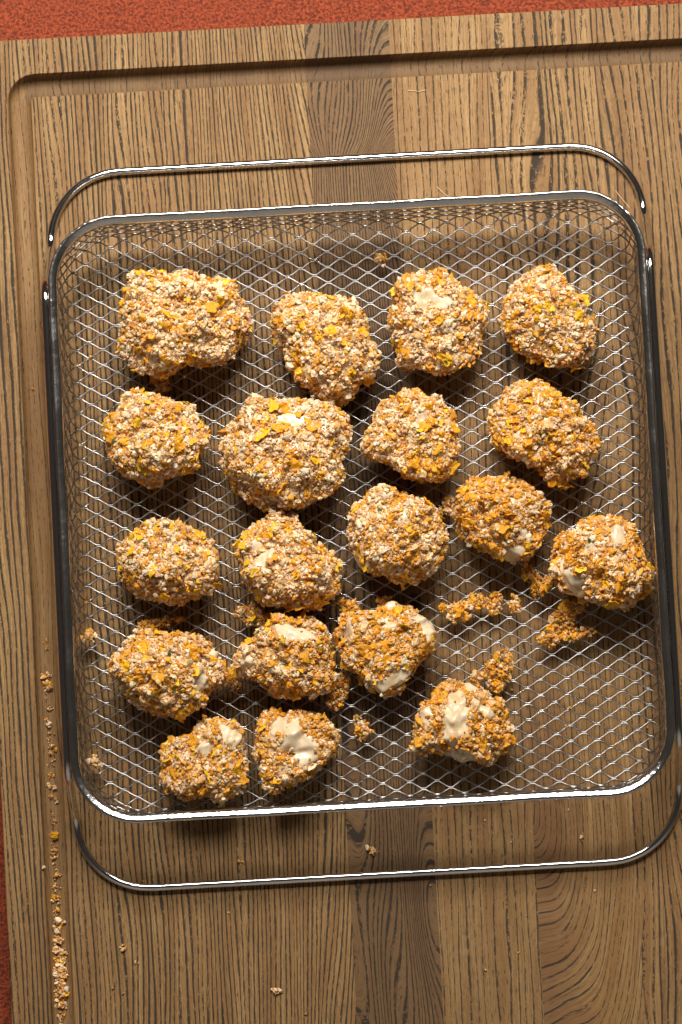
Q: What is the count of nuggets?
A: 19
